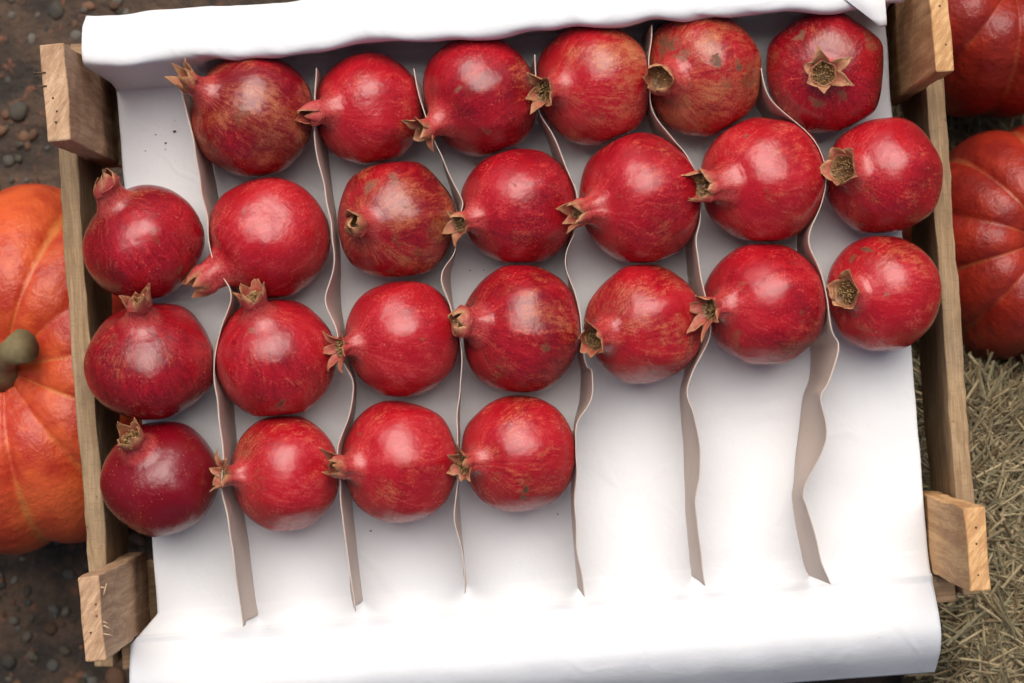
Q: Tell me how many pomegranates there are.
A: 24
